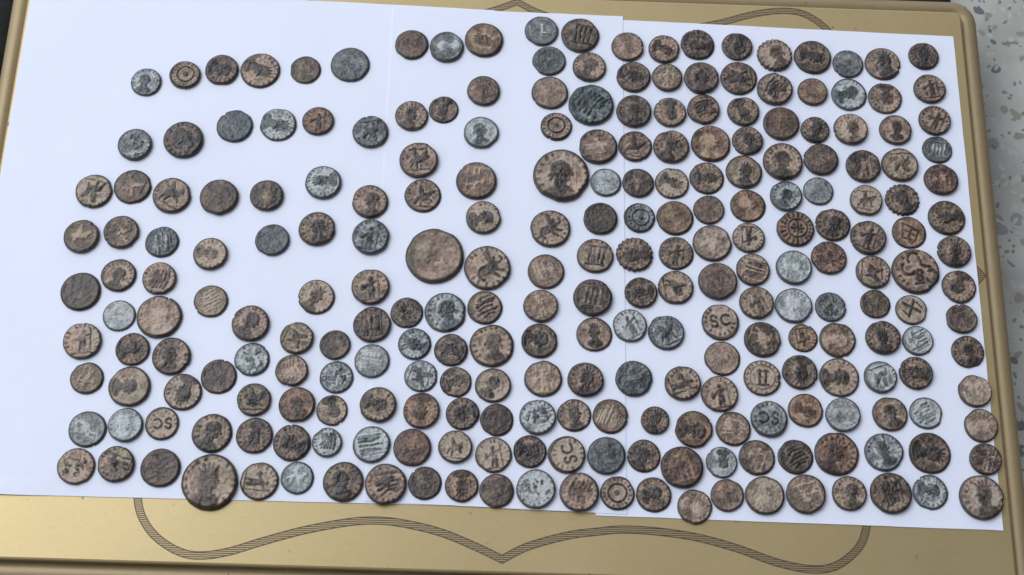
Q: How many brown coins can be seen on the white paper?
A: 198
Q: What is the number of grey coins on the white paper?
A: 51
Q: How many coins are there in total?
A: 249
